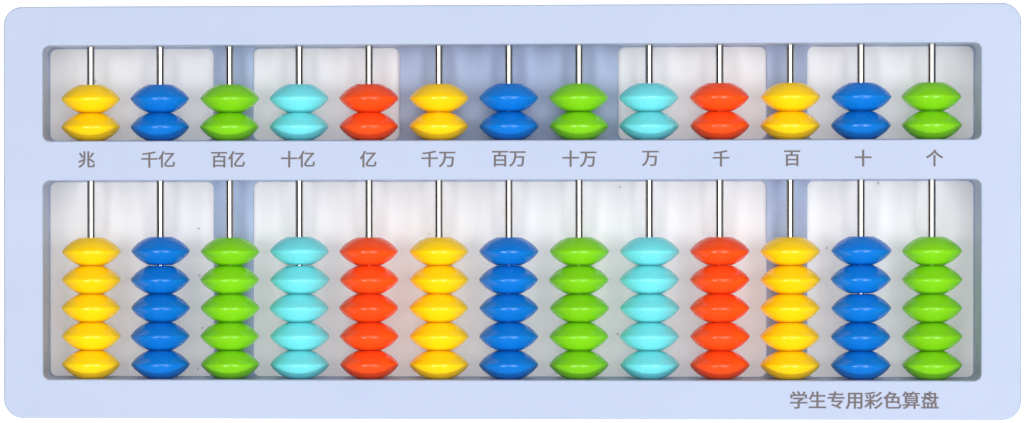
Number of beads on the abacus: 91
